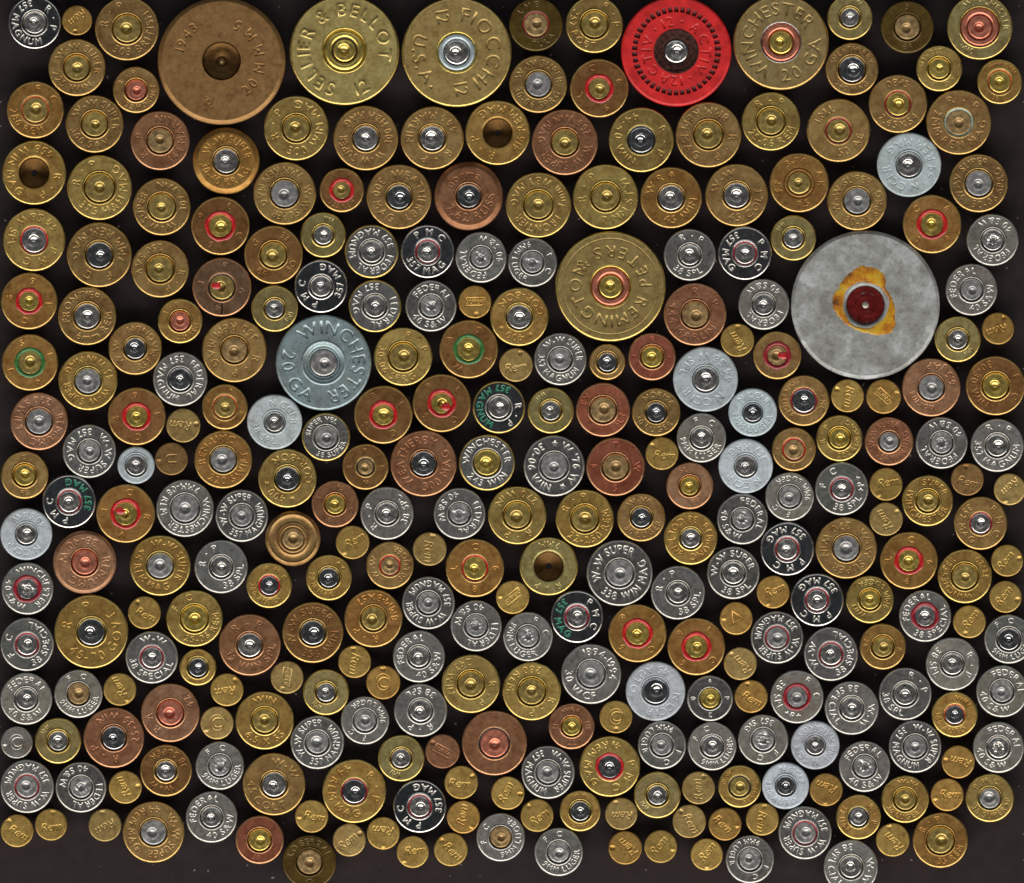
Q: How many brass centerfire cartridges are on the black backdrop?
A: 142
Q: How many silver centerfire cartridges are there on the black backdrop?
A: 88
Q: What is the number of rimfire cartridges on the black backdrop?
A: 59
